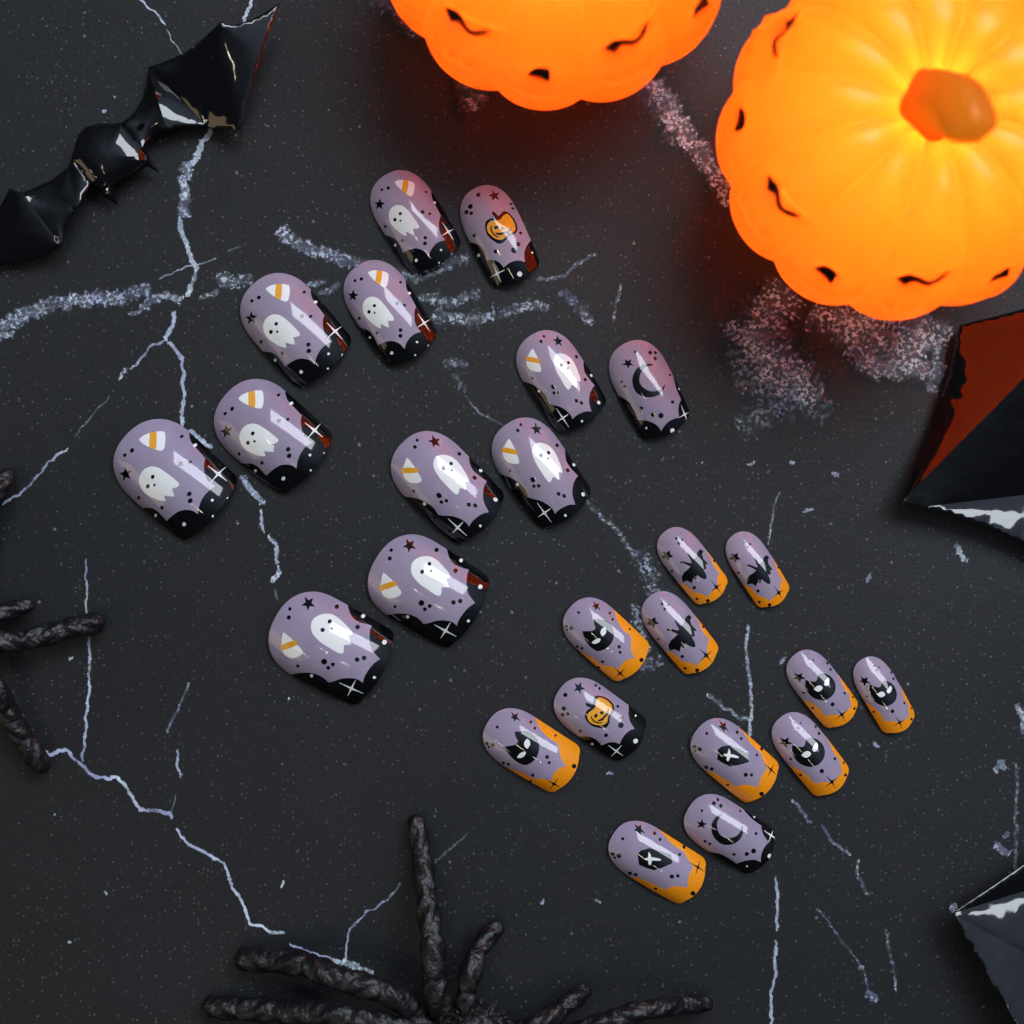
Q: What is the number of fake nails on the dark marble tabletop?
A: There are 24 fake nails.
